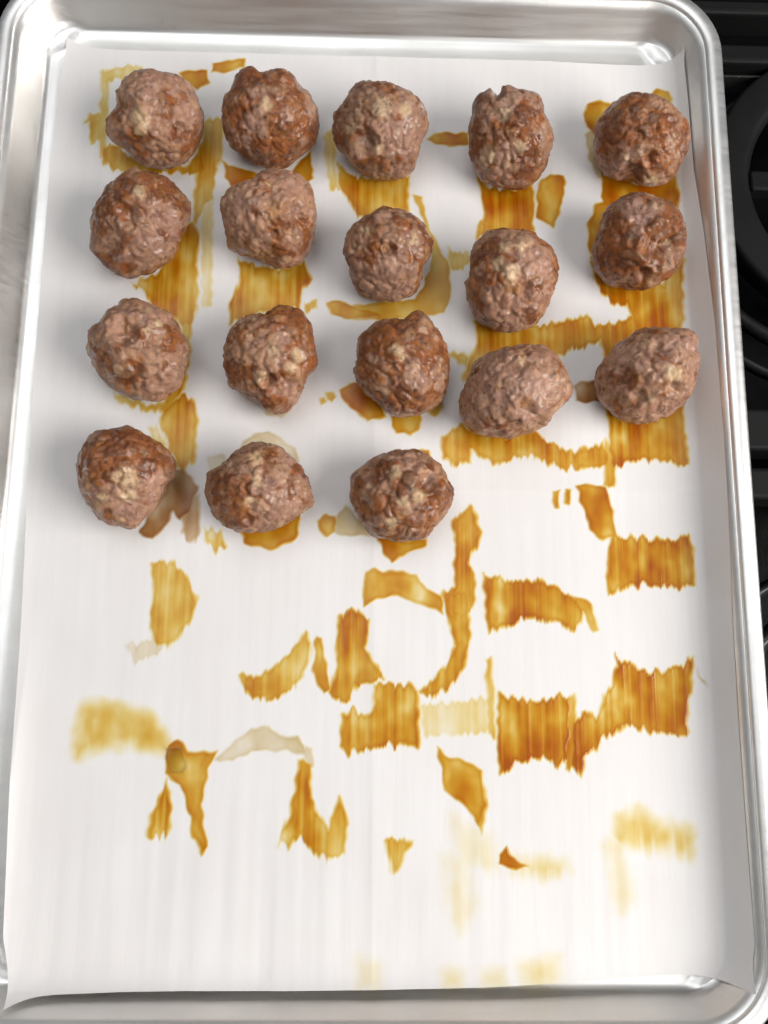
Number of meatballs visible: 18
